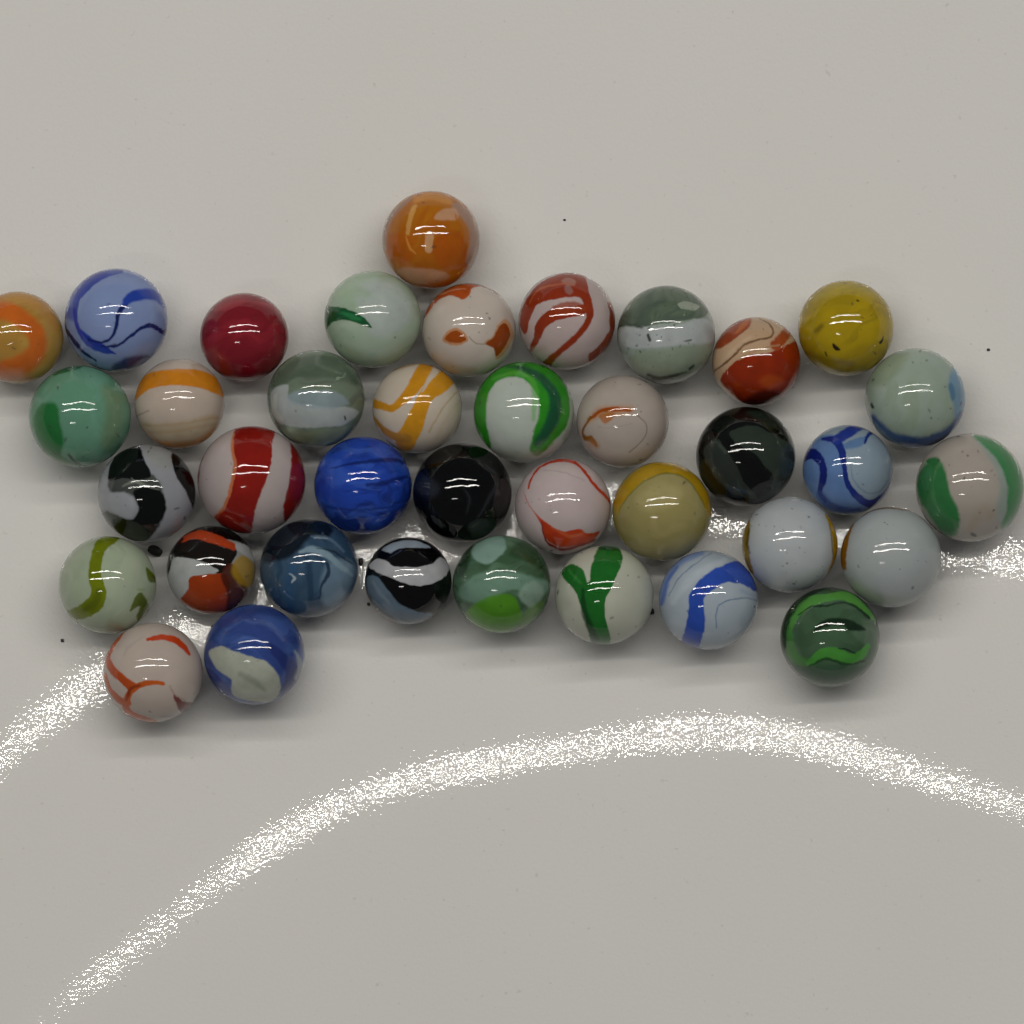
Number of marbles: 38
